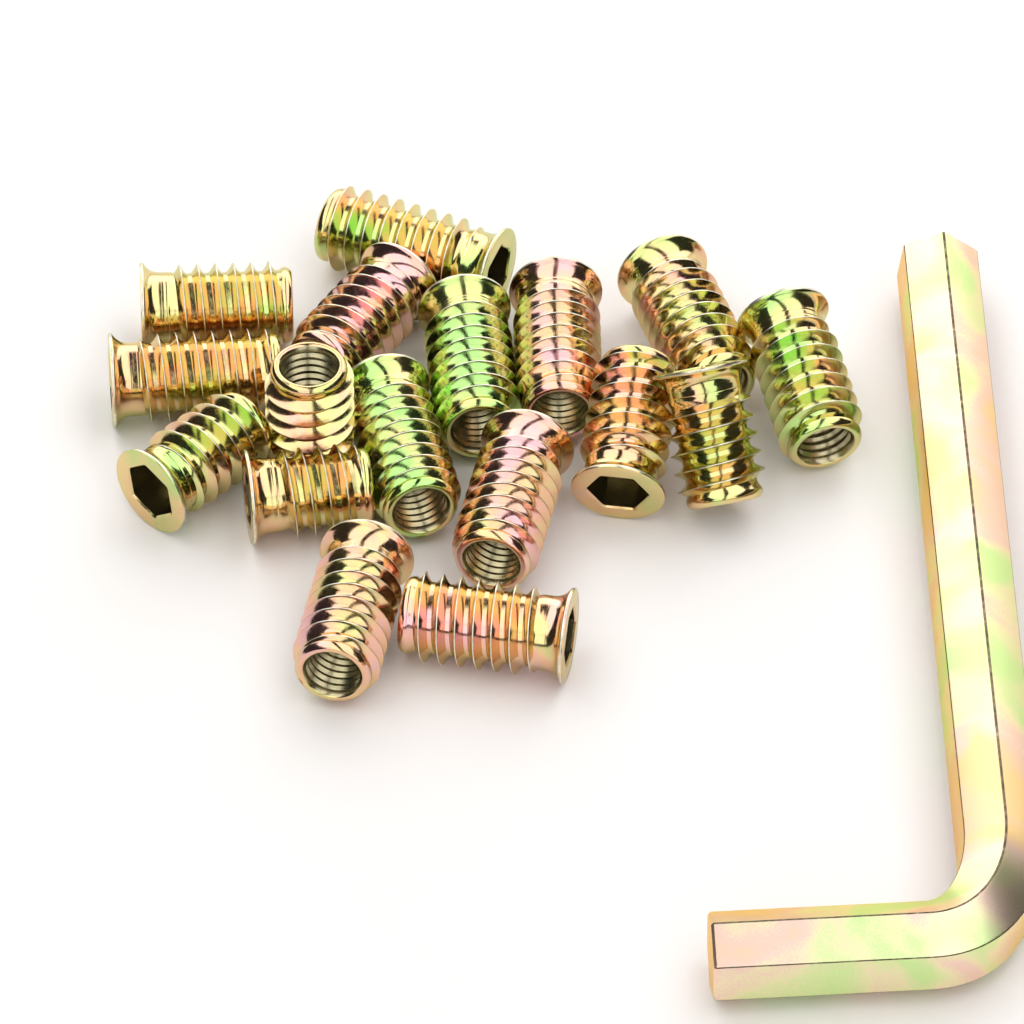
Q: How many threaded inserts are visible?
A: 17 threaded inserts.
